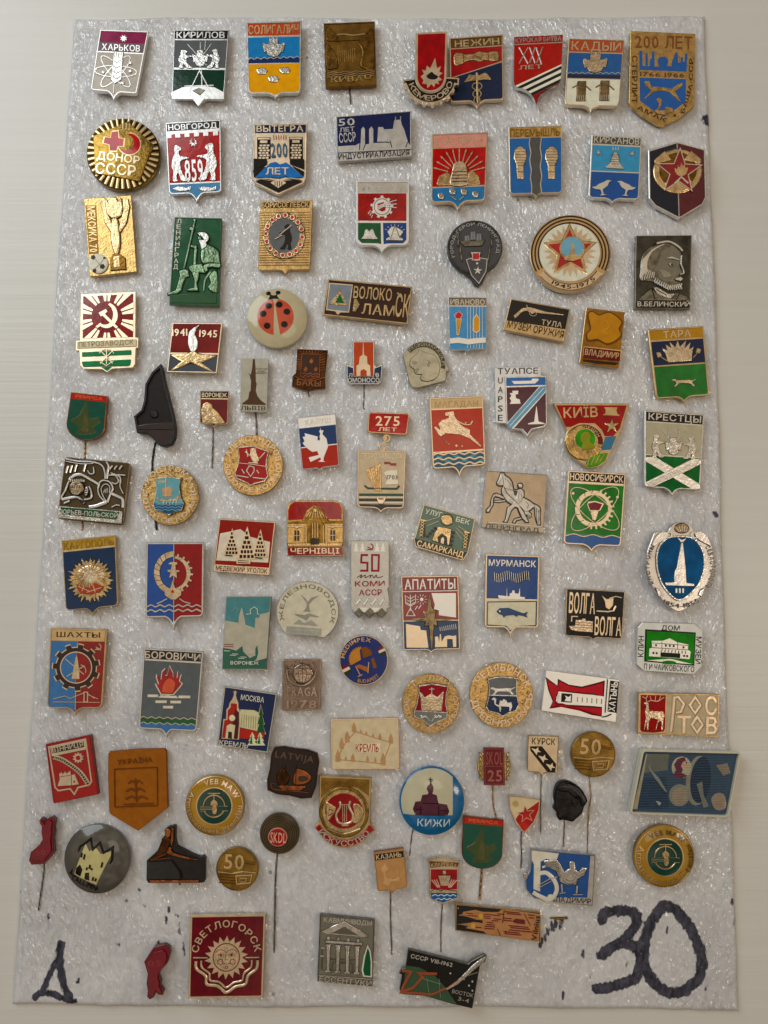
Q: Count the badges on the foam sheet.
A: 100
